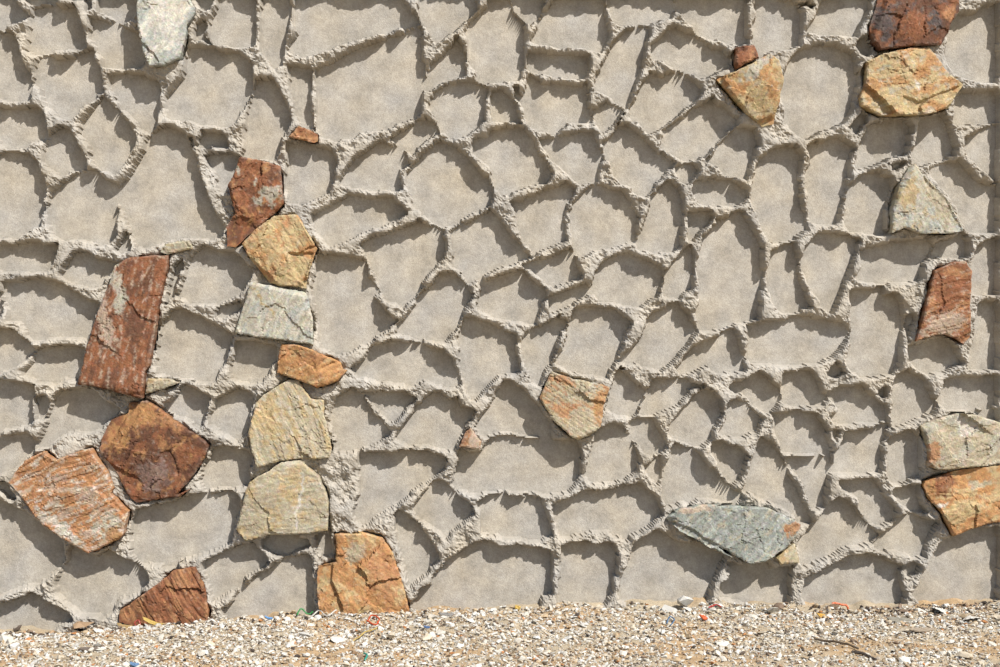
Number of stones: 27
